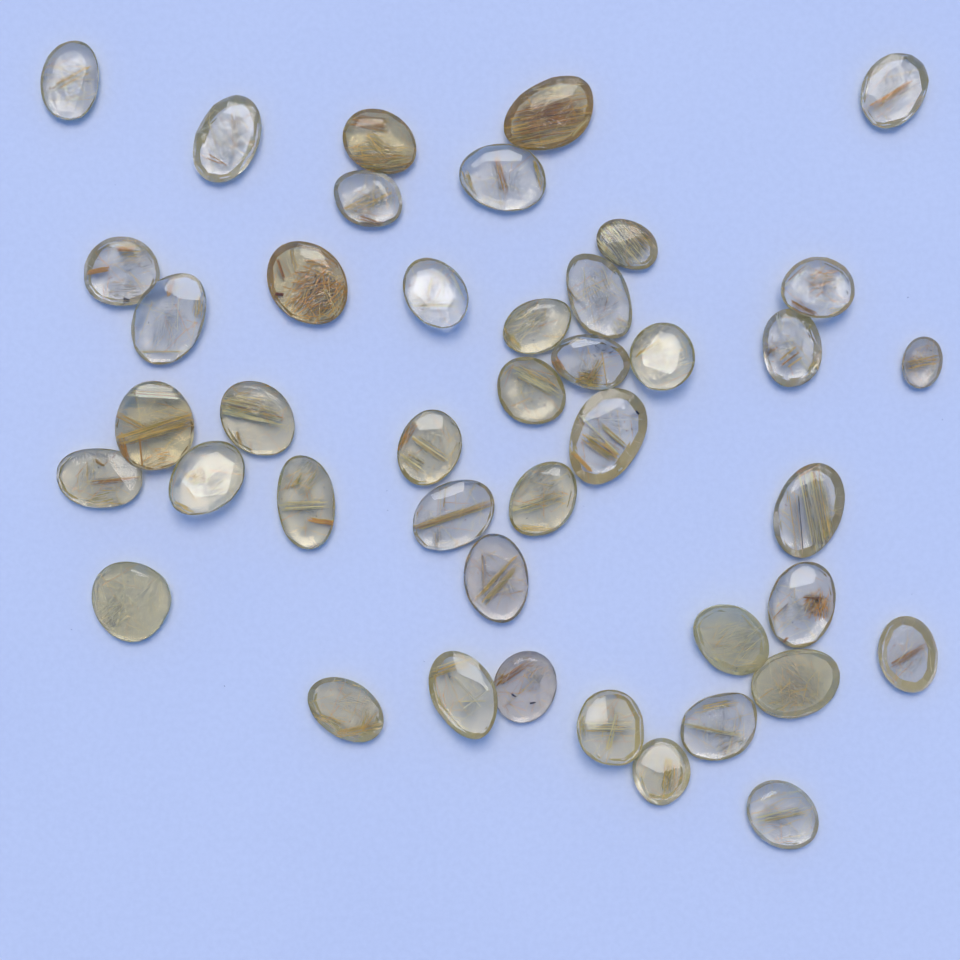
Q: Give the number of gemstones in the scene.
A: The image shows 43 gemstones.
